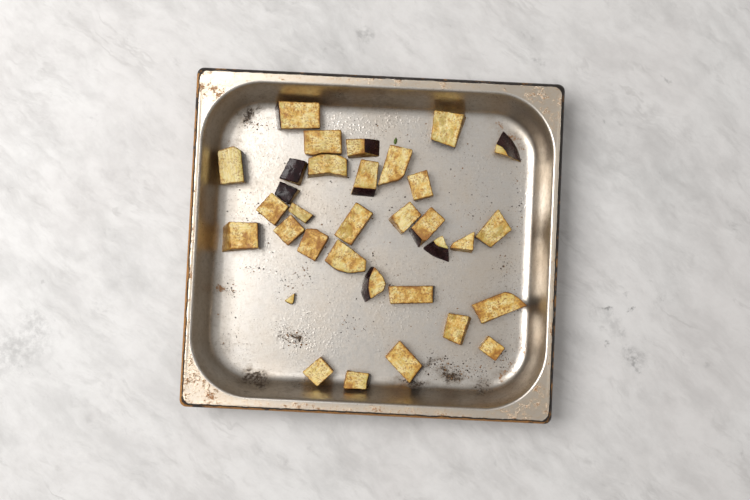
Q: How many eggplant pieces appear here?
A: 33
